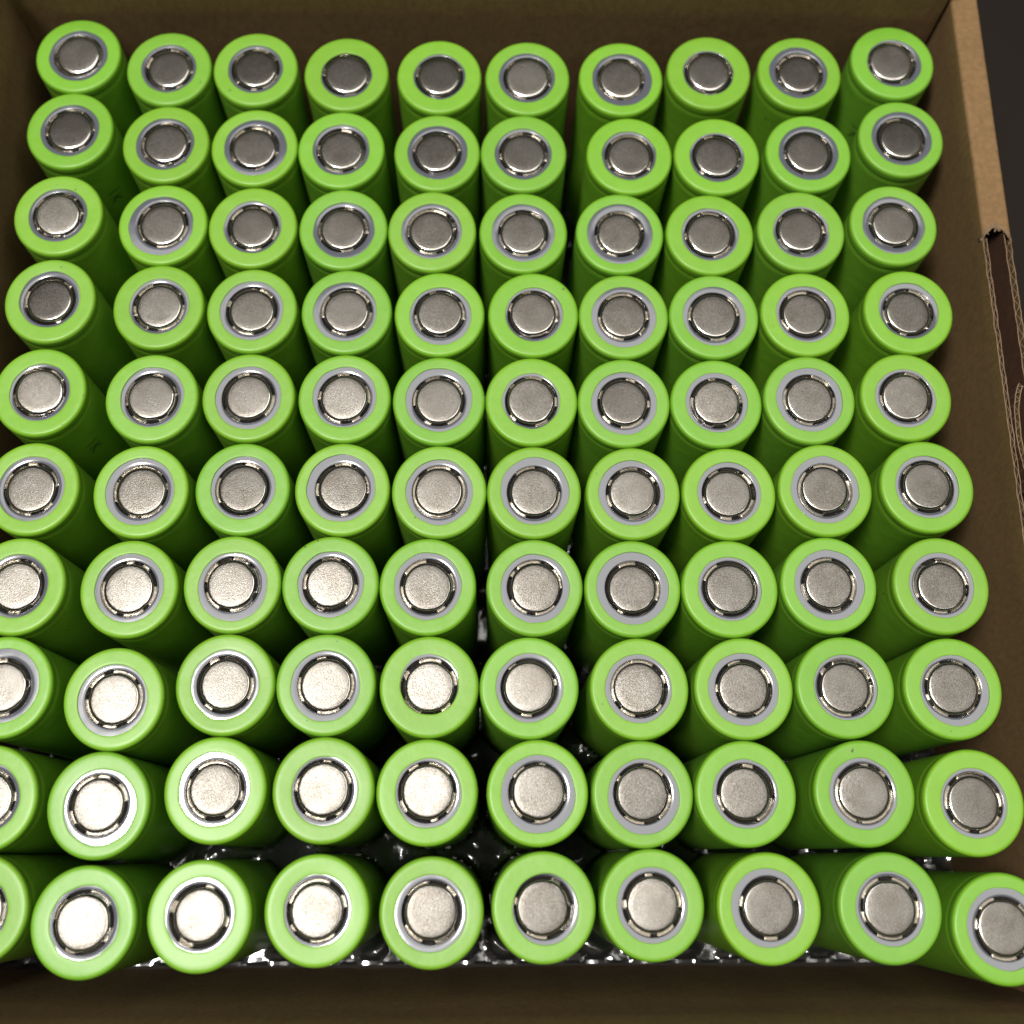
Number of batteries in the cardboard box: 100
